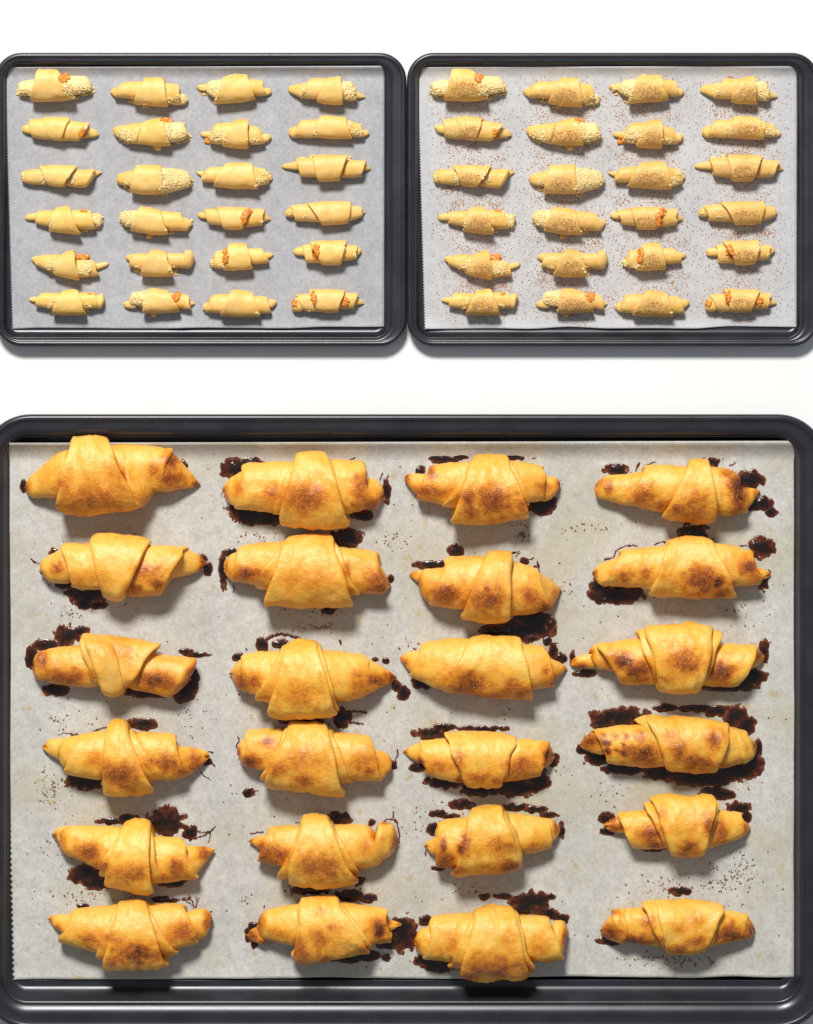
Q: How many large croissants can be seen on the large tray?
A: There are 24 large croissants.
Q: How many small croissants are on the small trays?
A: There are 48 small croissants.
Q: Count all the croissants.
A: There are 72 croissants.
